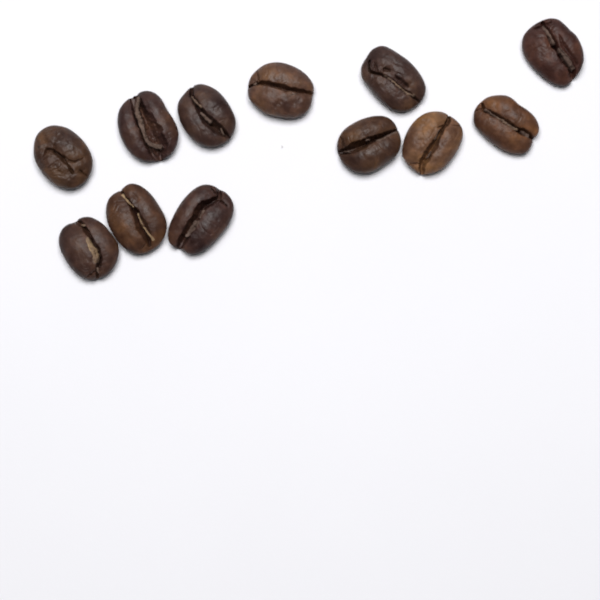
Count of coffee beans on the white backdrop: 12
